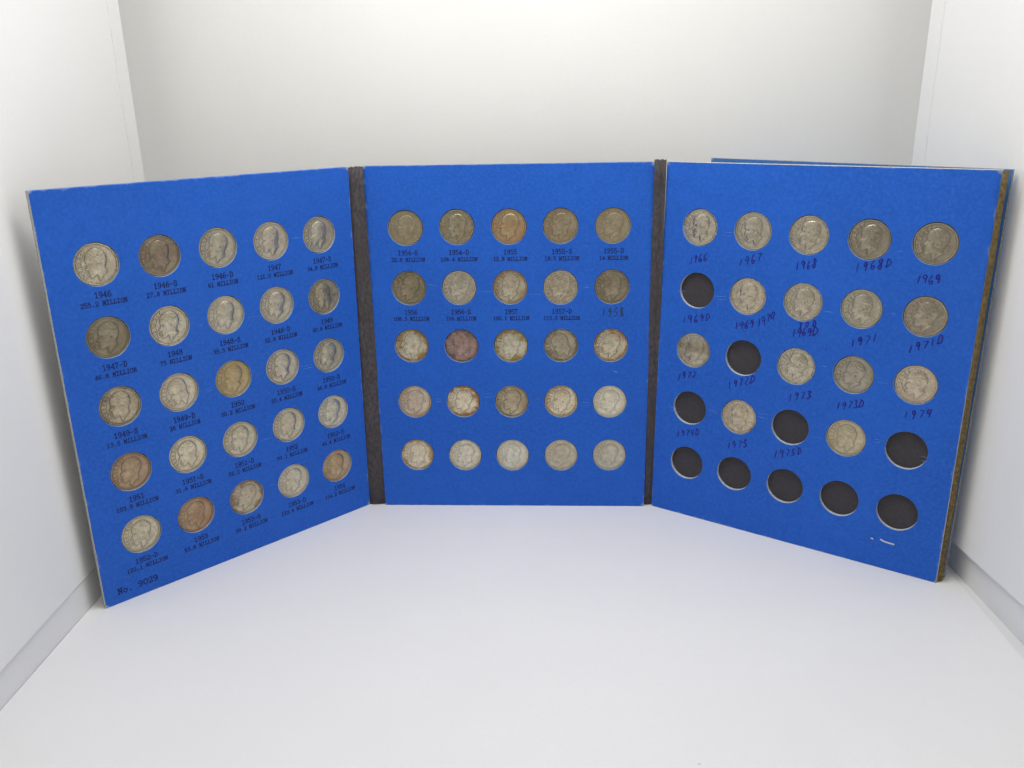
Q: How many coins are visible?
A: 65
